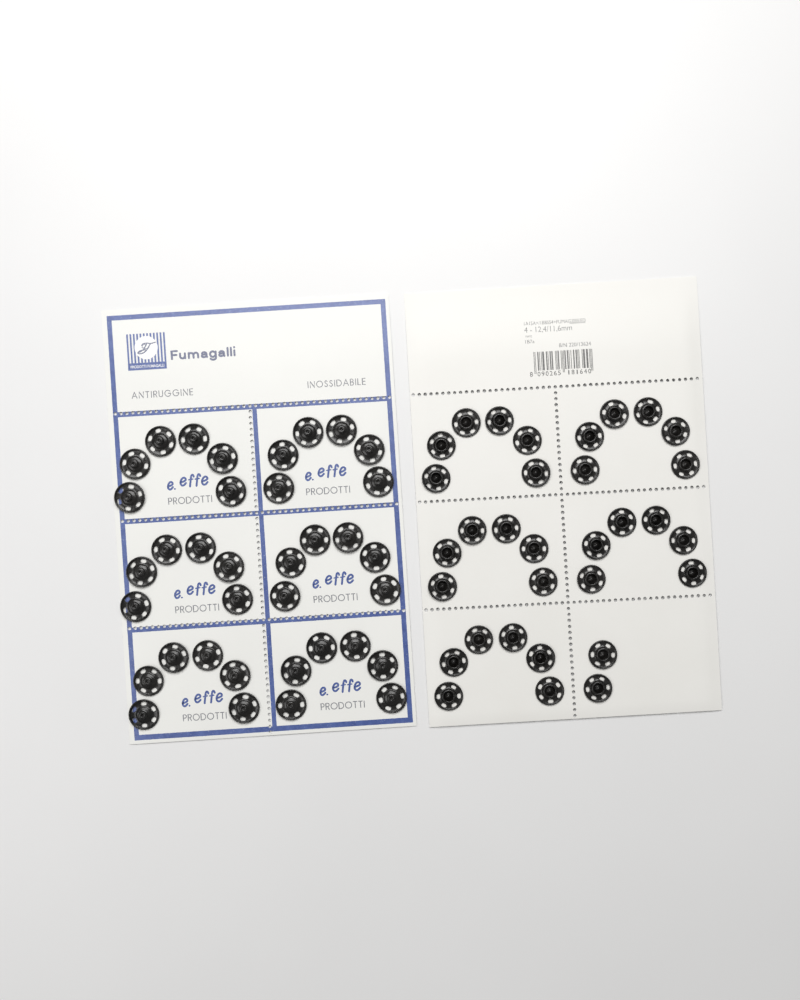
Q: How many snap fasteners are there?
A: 68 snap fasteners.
